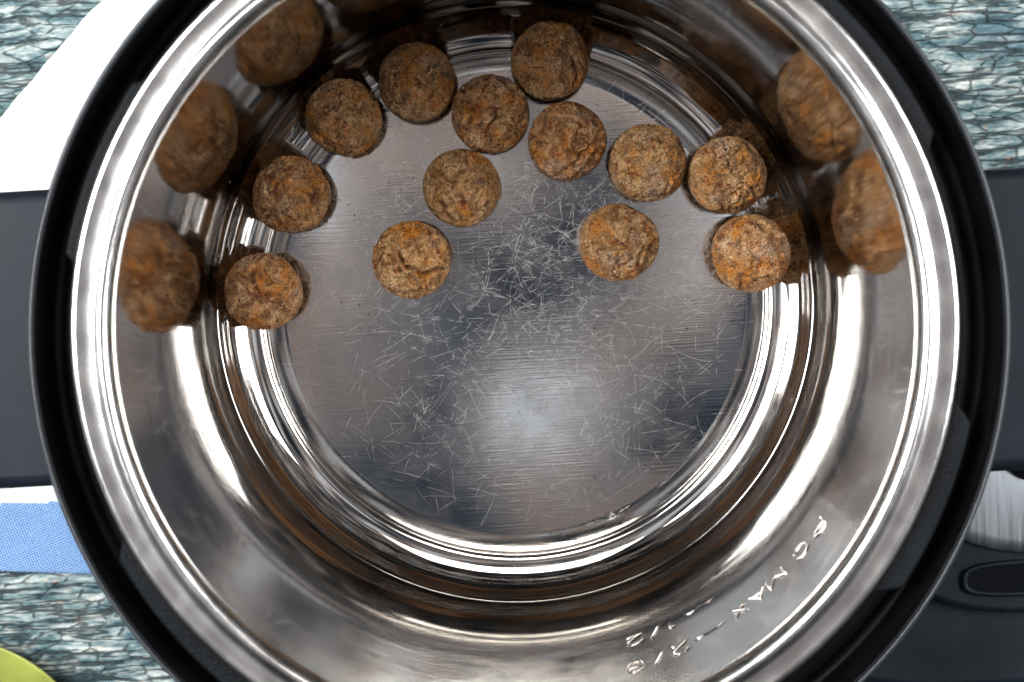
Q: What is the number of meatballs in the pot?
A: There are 13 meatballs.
